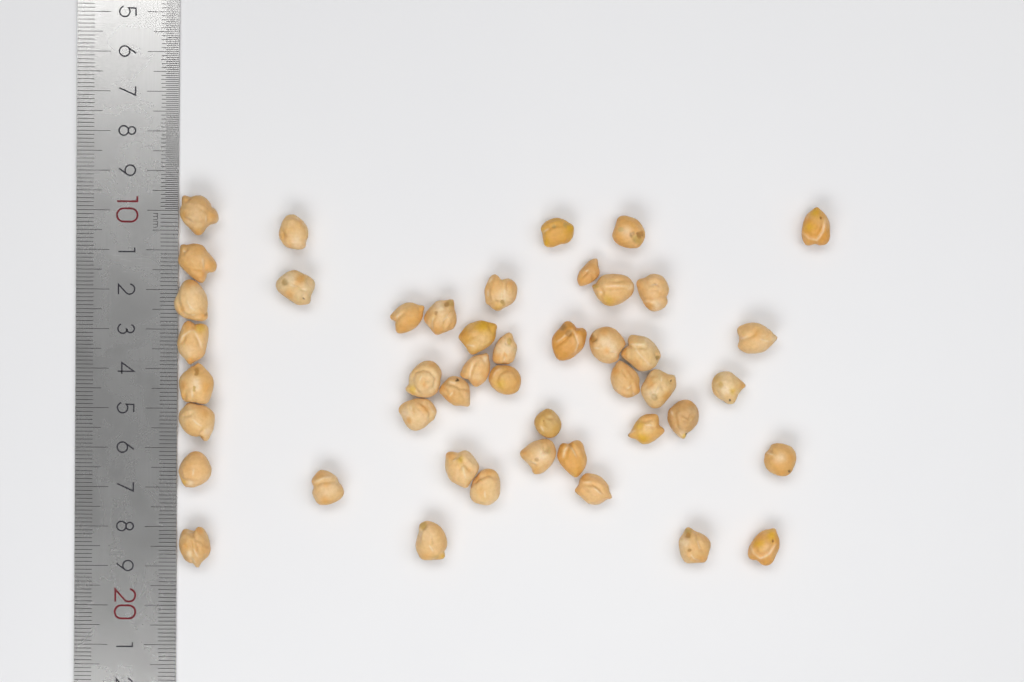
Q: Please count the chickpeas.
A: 46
